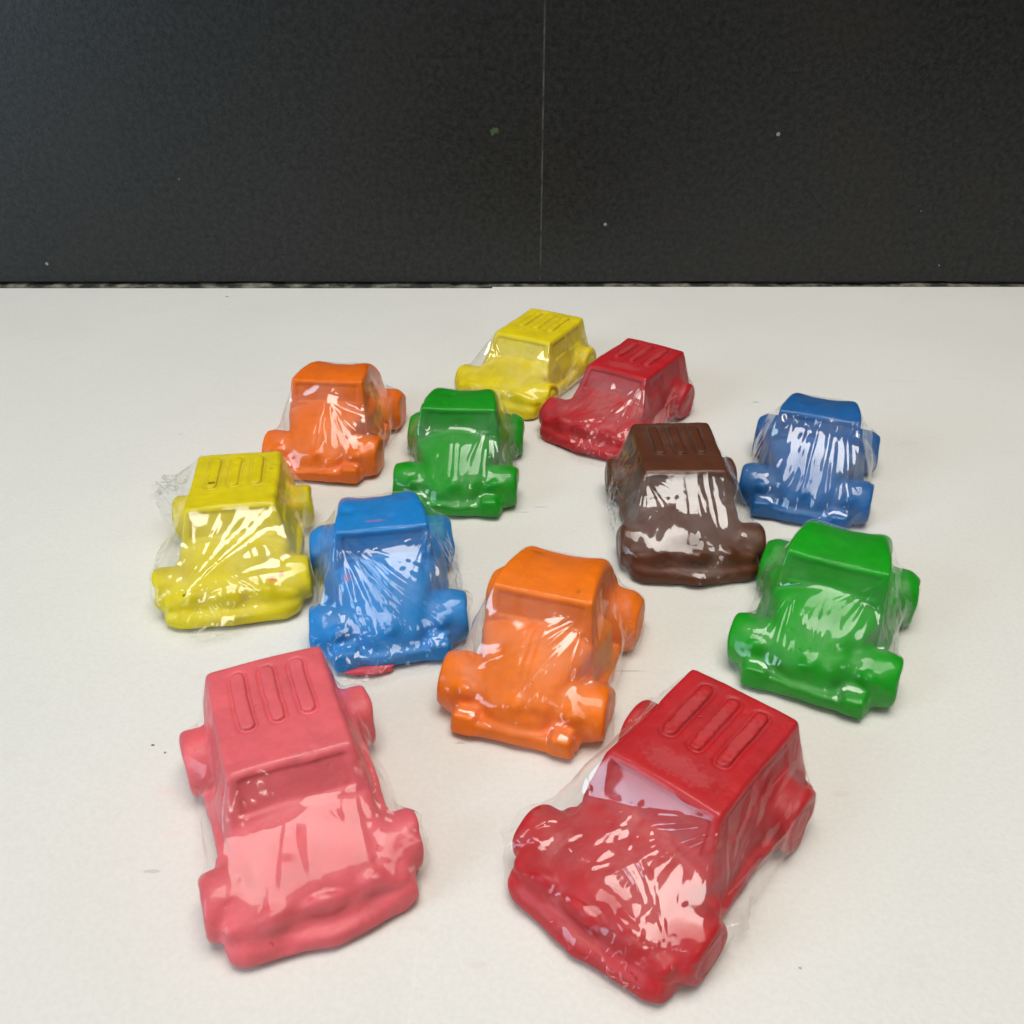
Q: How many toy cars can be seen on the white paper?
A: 12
